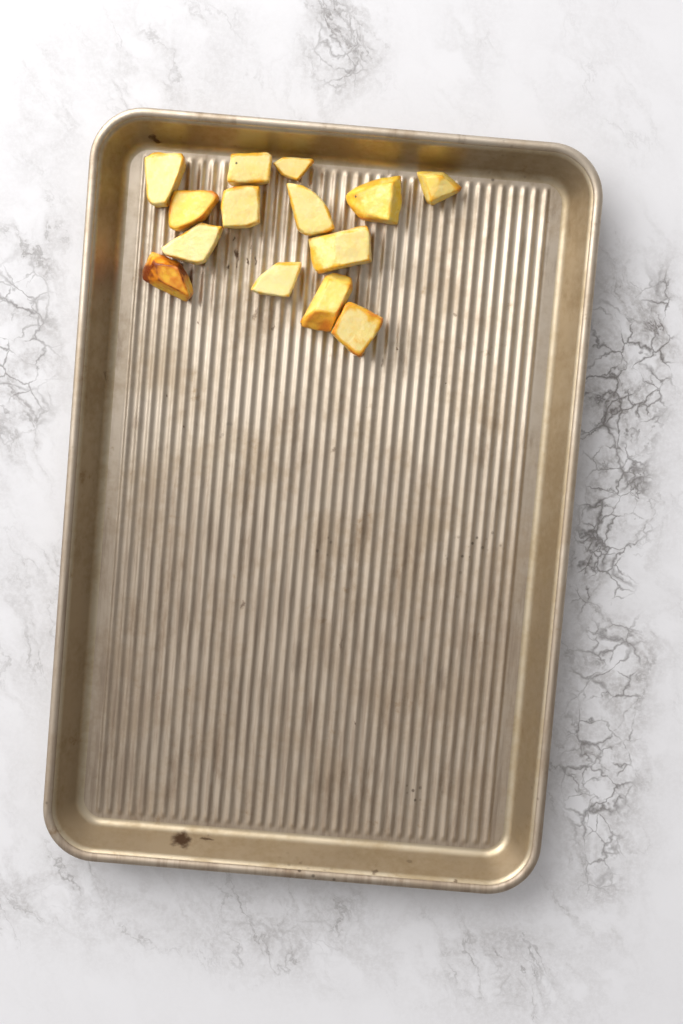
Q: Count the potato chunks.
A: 14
